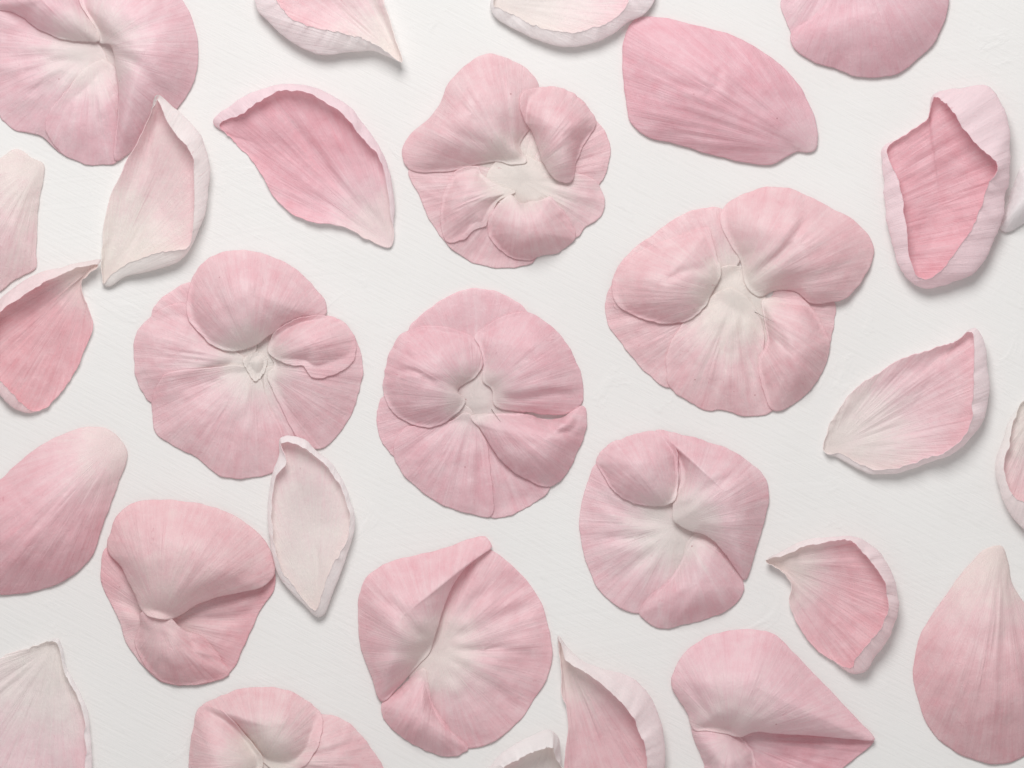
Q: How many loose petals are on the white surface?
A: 21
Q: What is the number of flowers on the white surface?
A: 8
